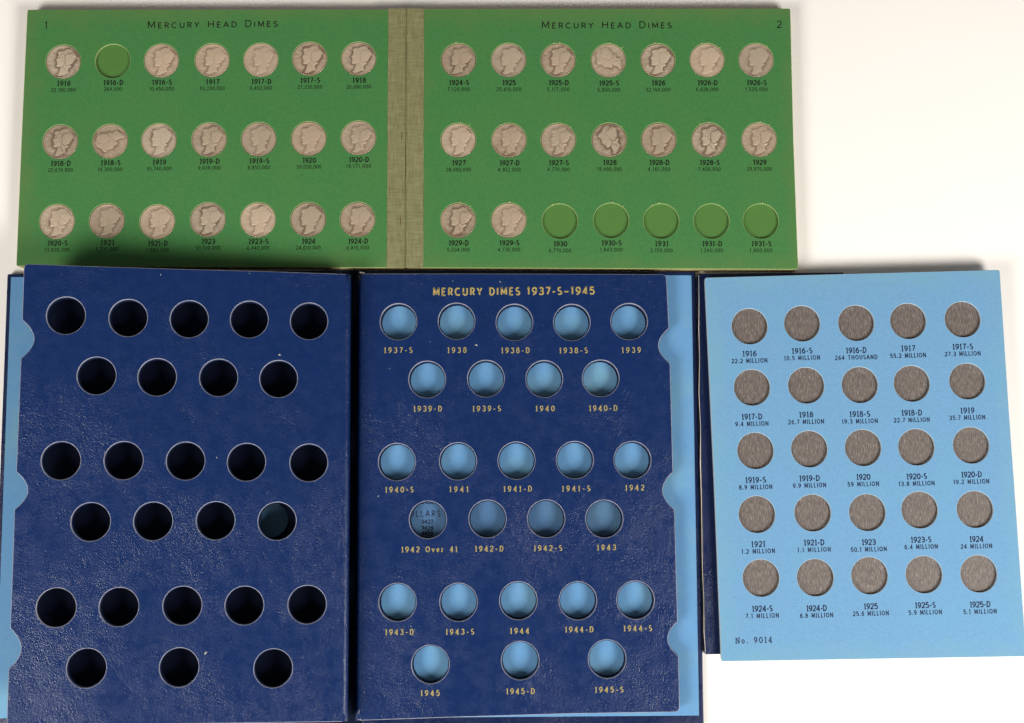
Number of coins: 36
